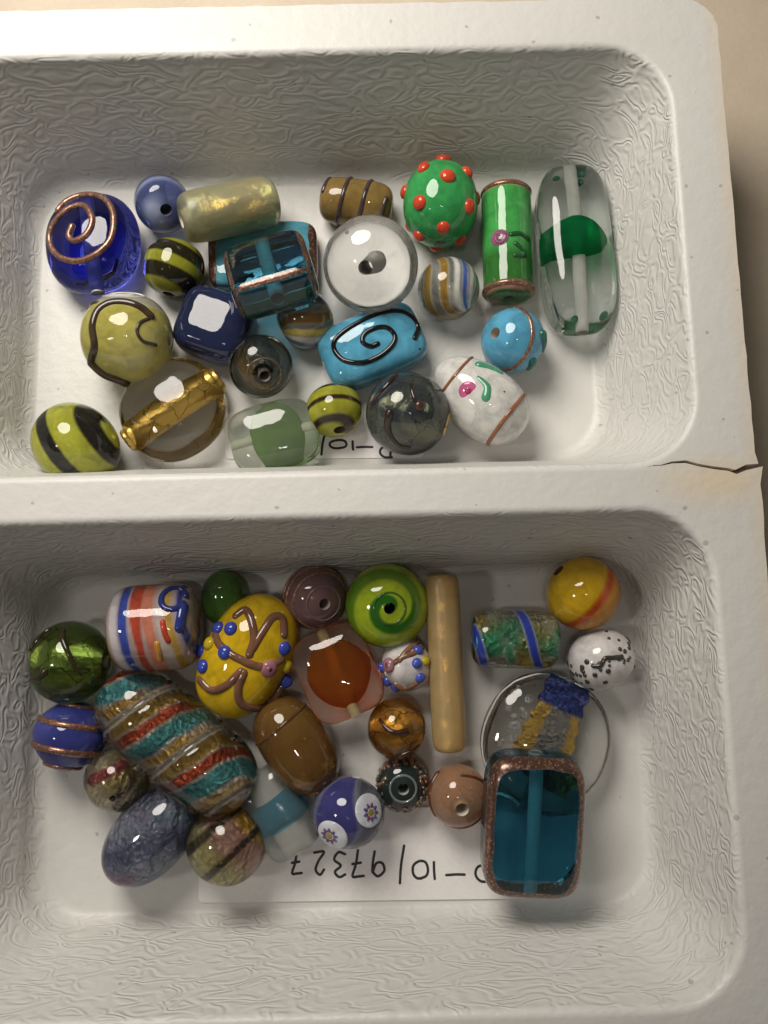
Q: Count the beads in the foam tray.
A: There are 49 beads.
